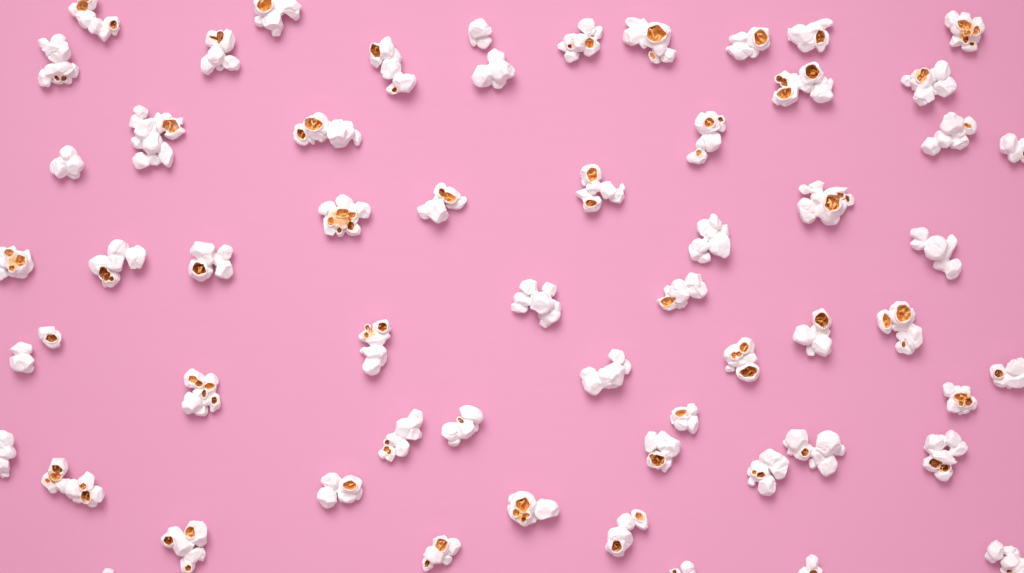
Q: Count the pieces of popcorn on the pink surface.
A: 59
